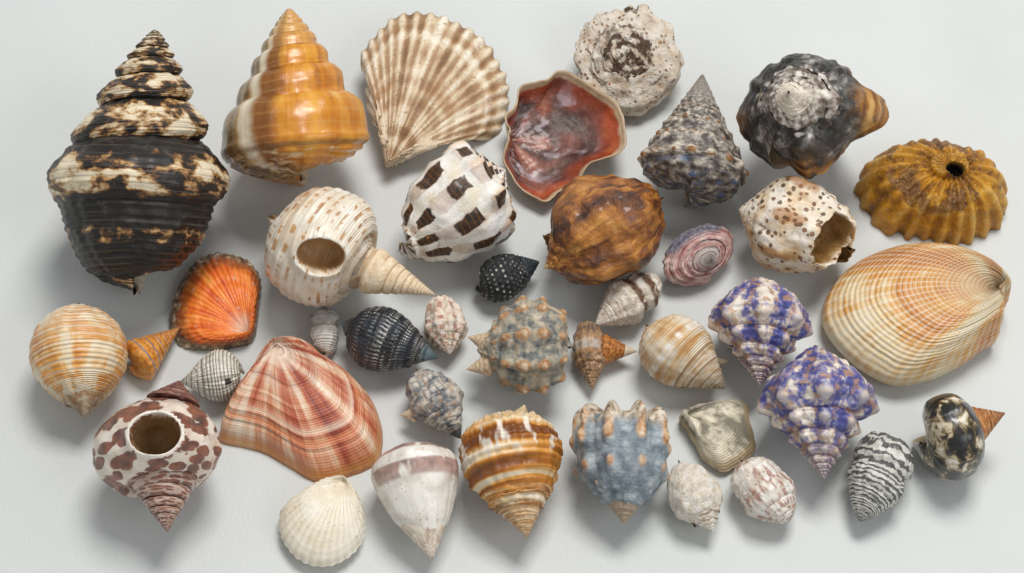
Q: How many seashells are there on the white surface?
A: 40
